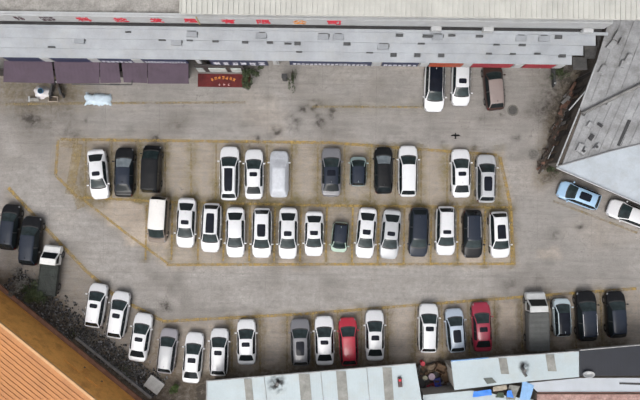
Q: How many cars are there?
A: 50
